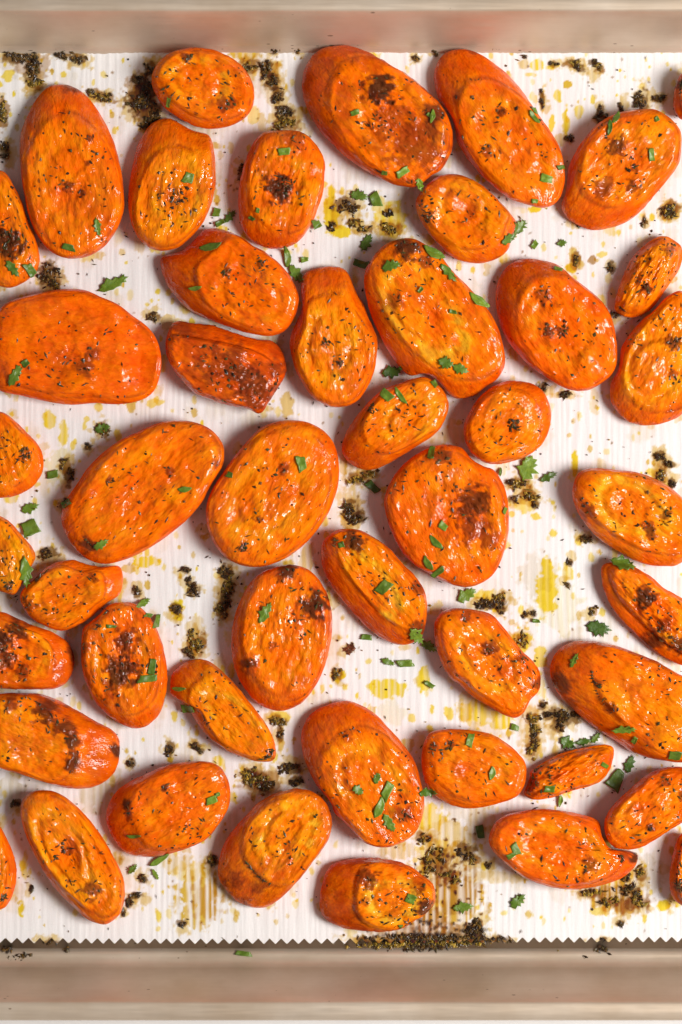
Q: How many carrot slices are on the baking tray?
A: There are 47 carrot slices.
